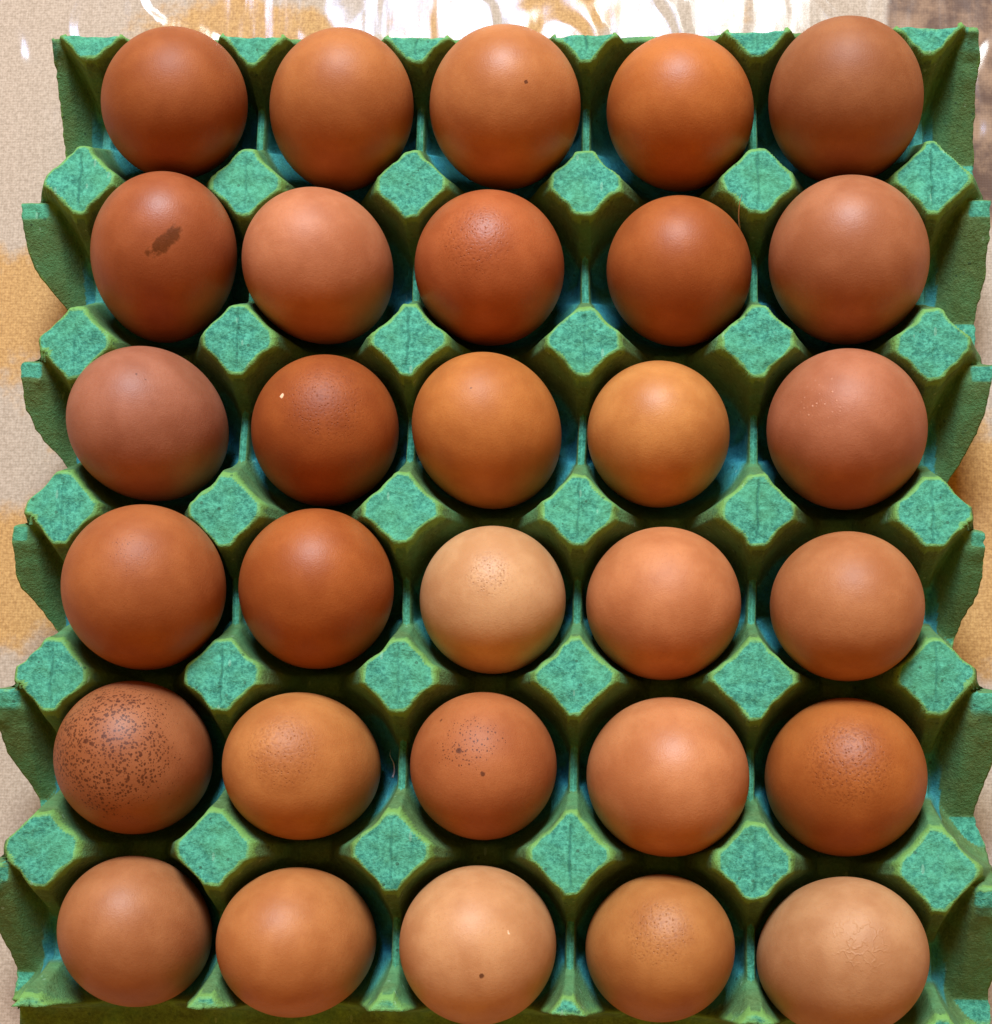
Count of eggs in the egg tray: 30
